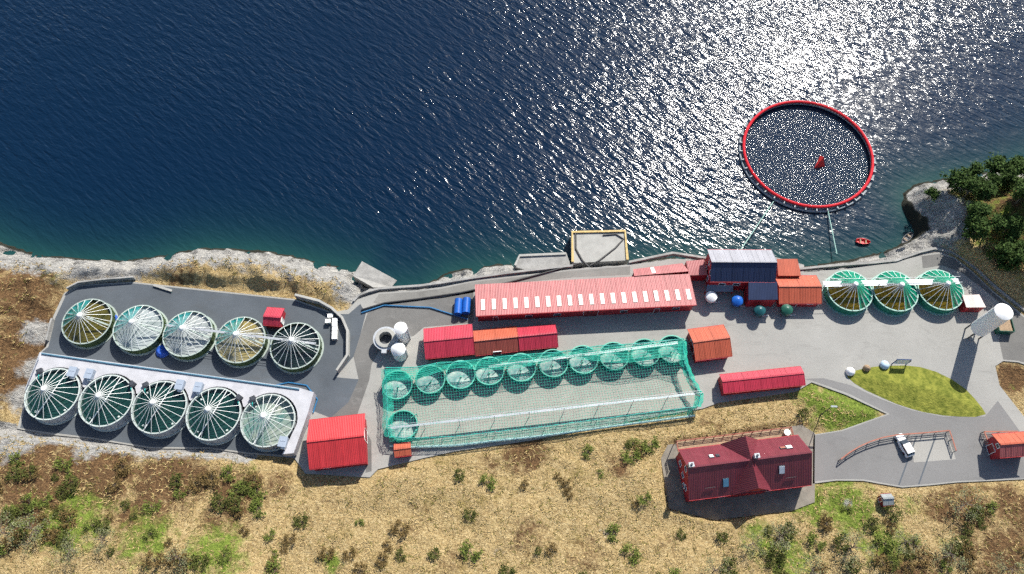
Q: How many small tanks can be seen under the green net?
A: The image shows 11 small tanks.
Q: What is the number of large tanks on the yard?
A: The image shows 13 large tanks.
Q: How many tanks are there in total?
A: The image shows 24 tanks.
